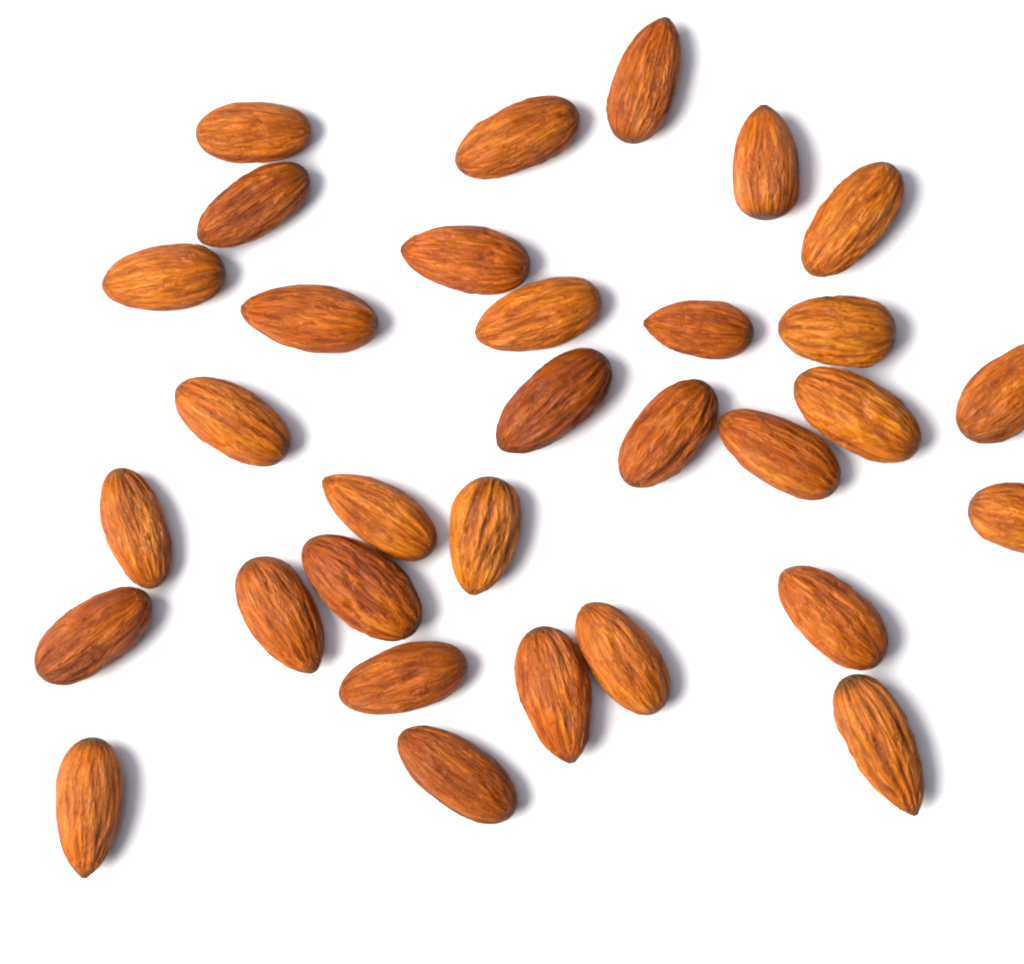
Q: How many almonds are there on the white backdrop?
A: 32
